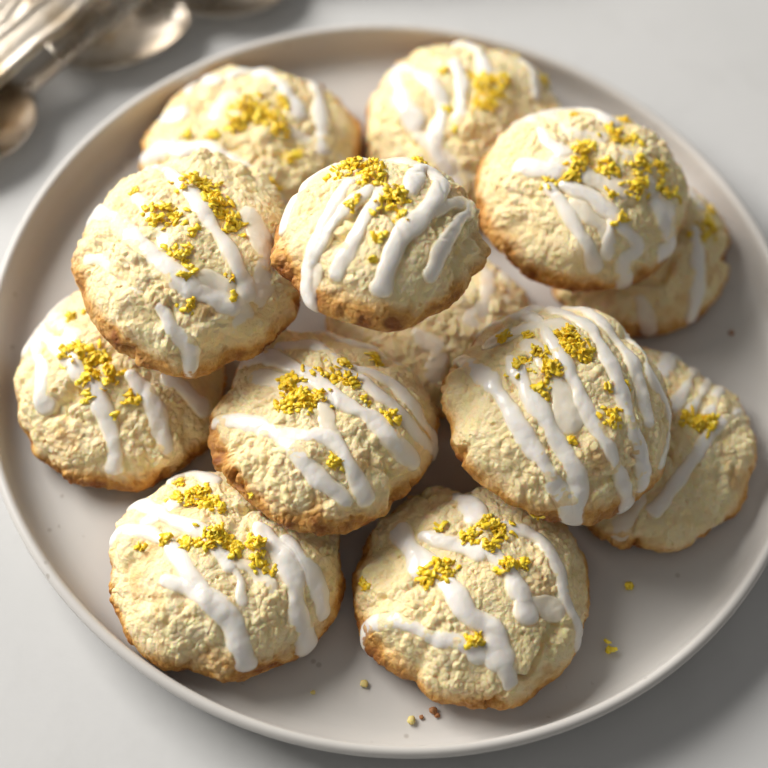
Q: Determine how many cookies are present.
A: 13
